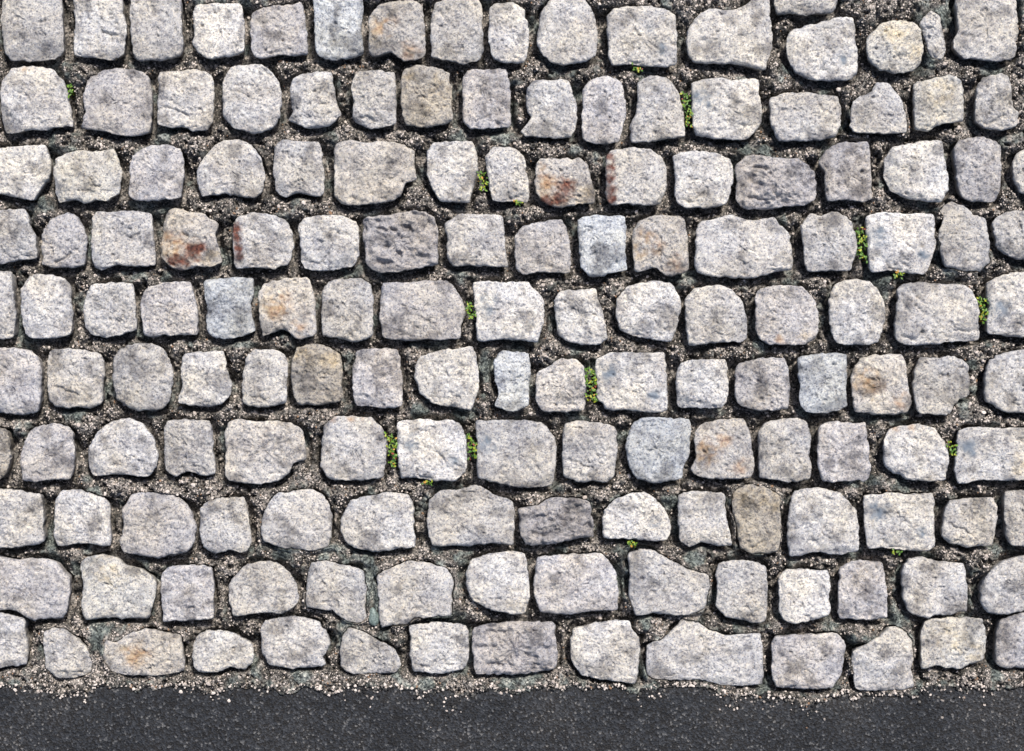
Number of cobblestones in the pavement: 156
